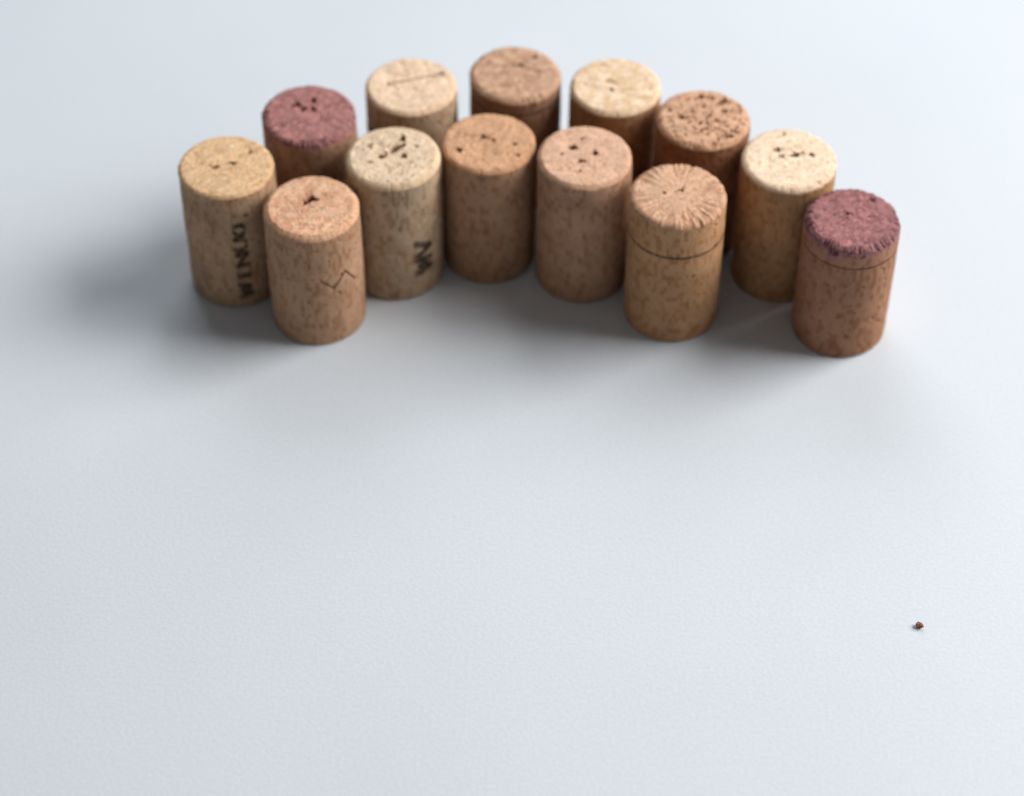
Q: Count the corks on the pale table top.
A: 13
